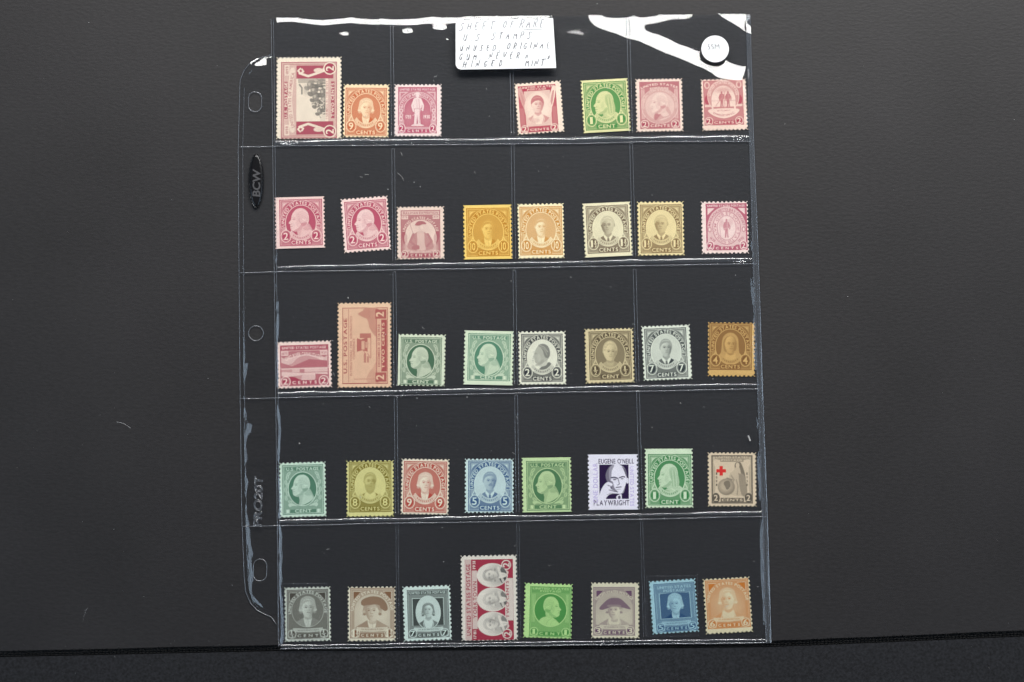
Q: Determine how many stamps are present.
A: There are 39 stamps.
